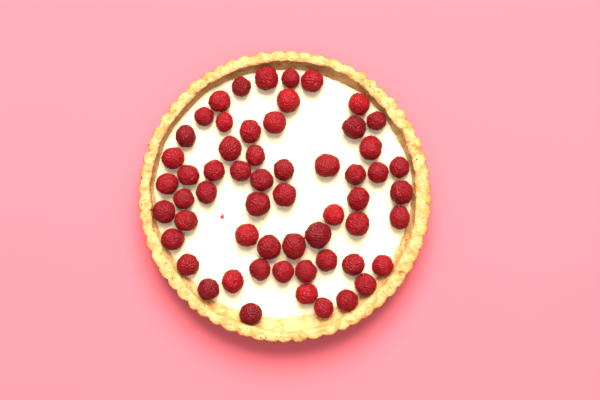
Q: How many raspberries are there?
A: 58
